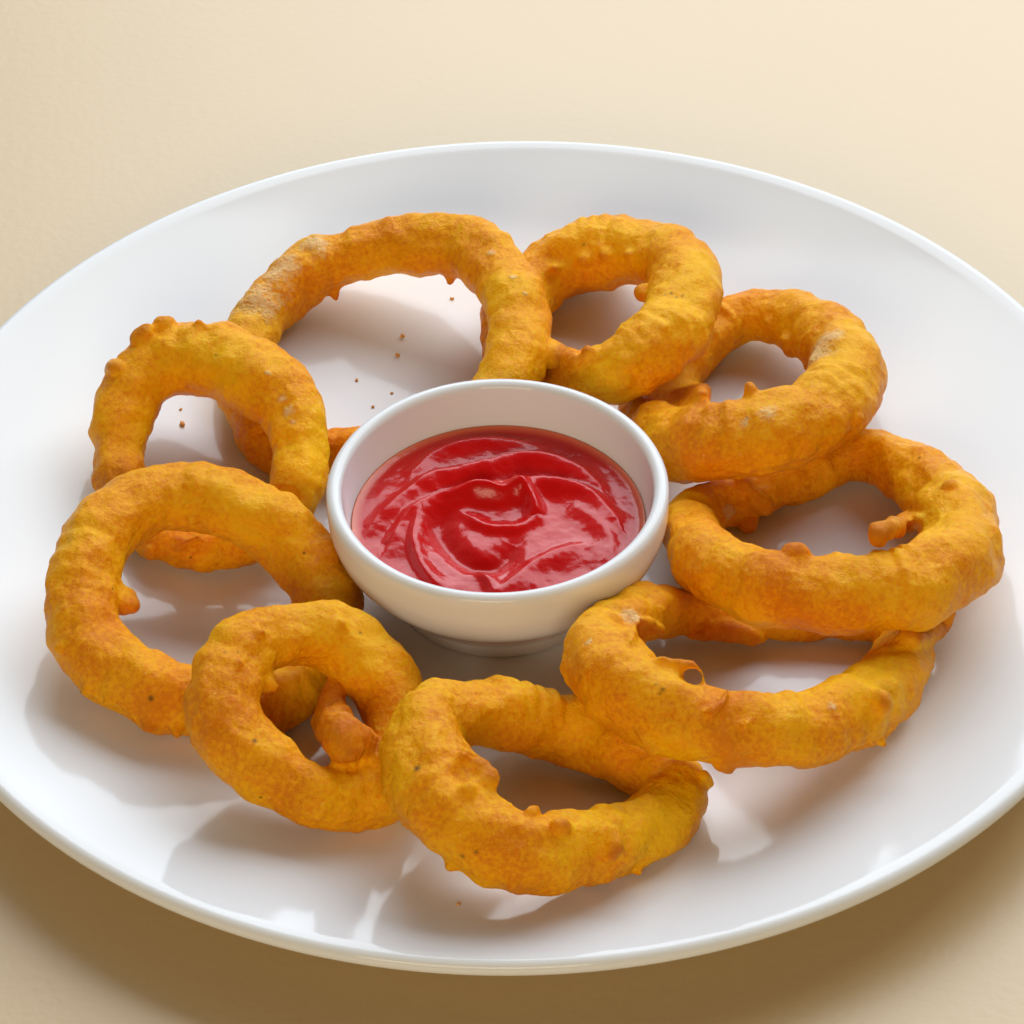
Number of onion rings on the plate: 9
